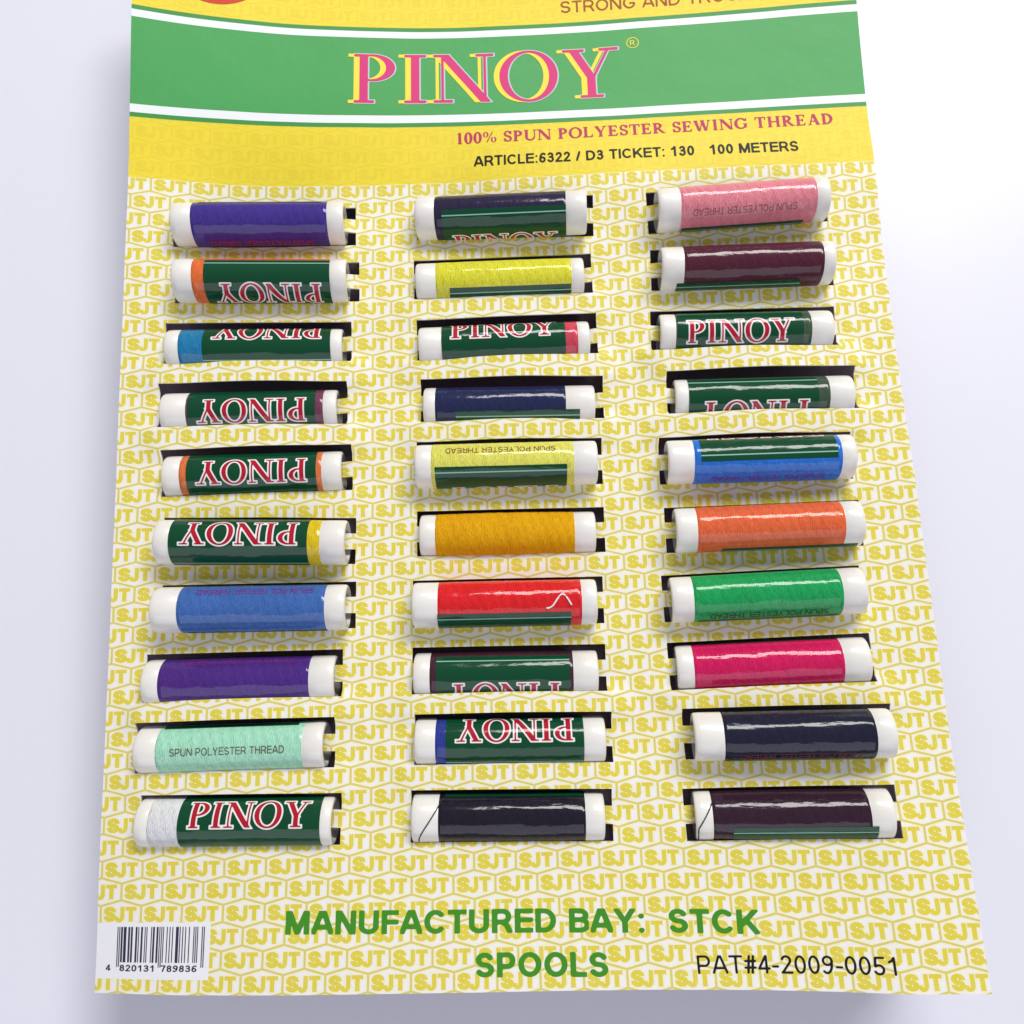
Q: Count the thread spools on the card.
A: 30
